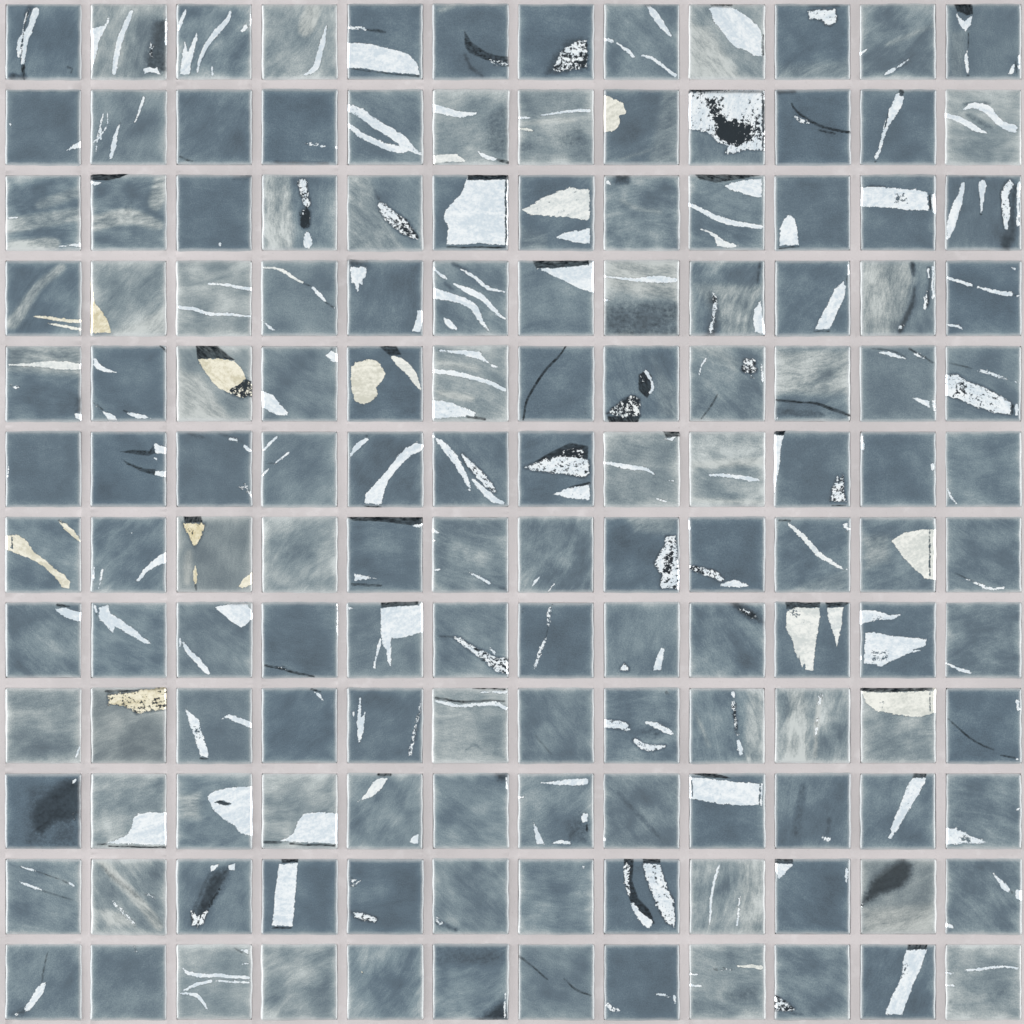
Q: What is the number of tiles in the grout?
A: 144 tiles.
